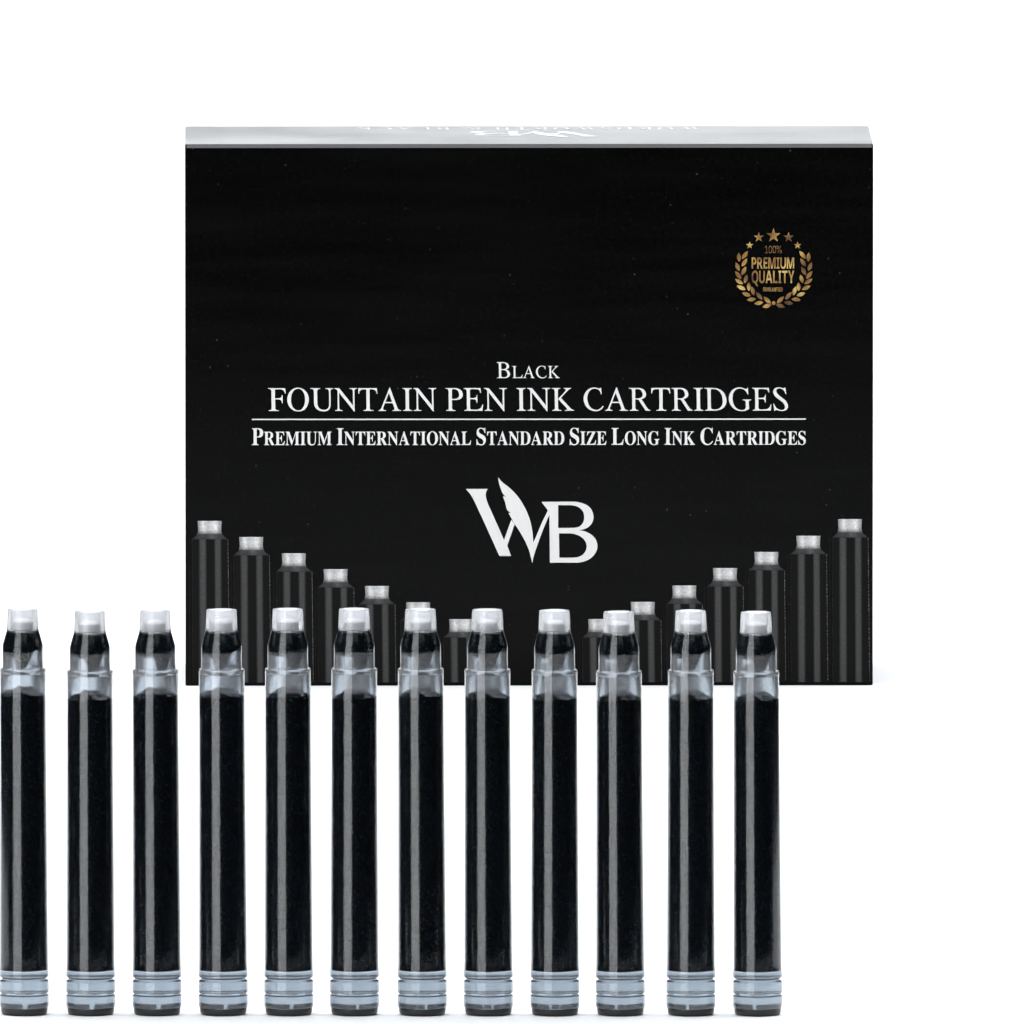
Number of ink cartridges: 12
